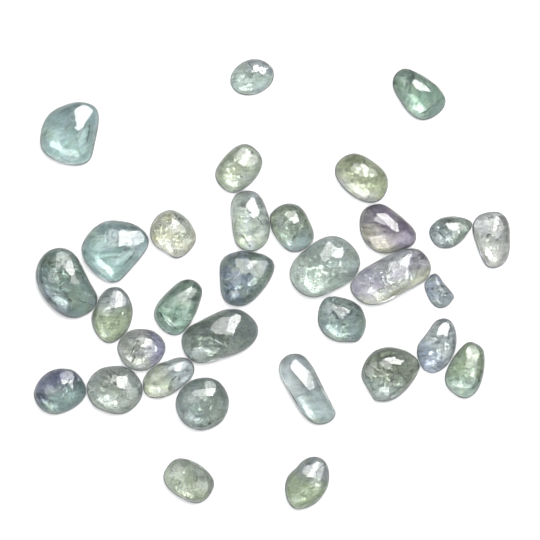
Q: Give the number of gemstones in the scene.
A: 32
